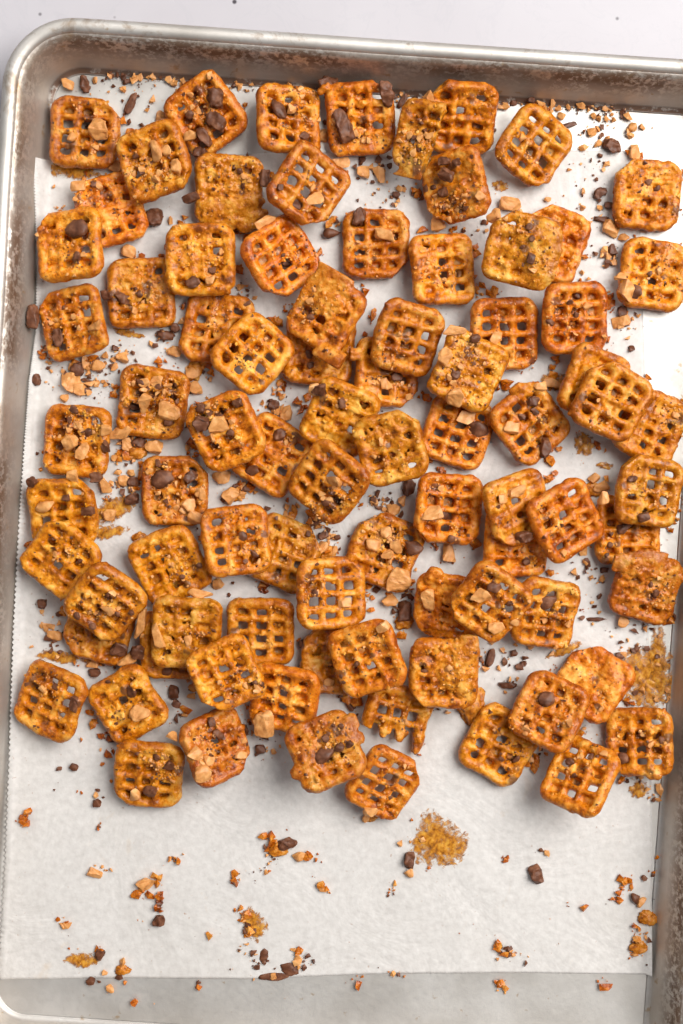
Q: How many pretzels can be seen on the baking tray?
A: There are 84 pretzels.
